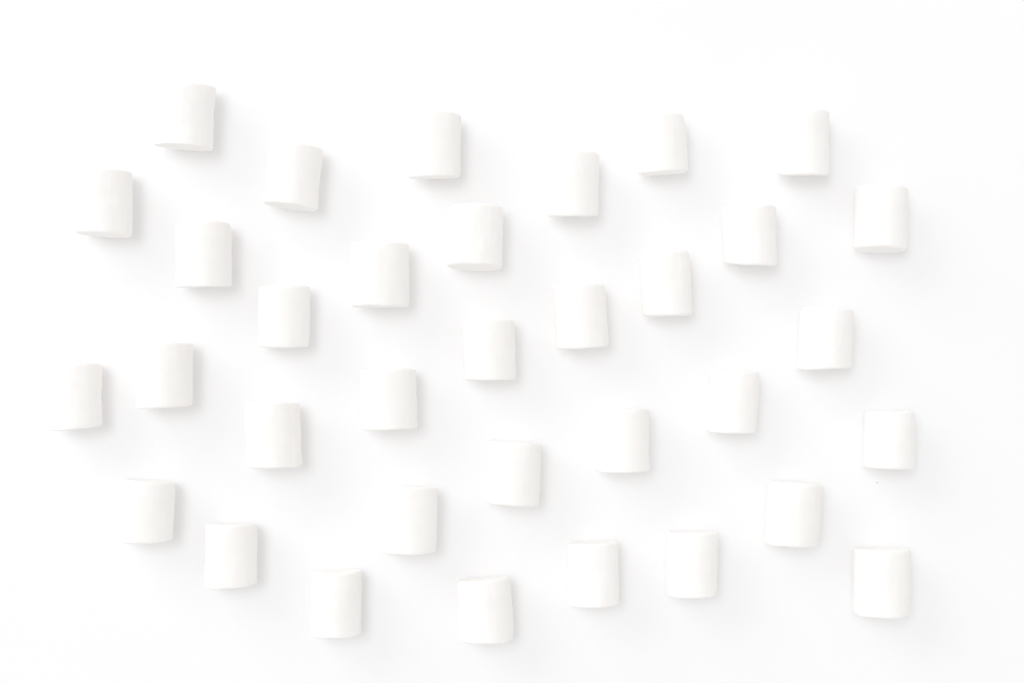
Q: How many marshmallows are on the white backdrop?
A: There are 34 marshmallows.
